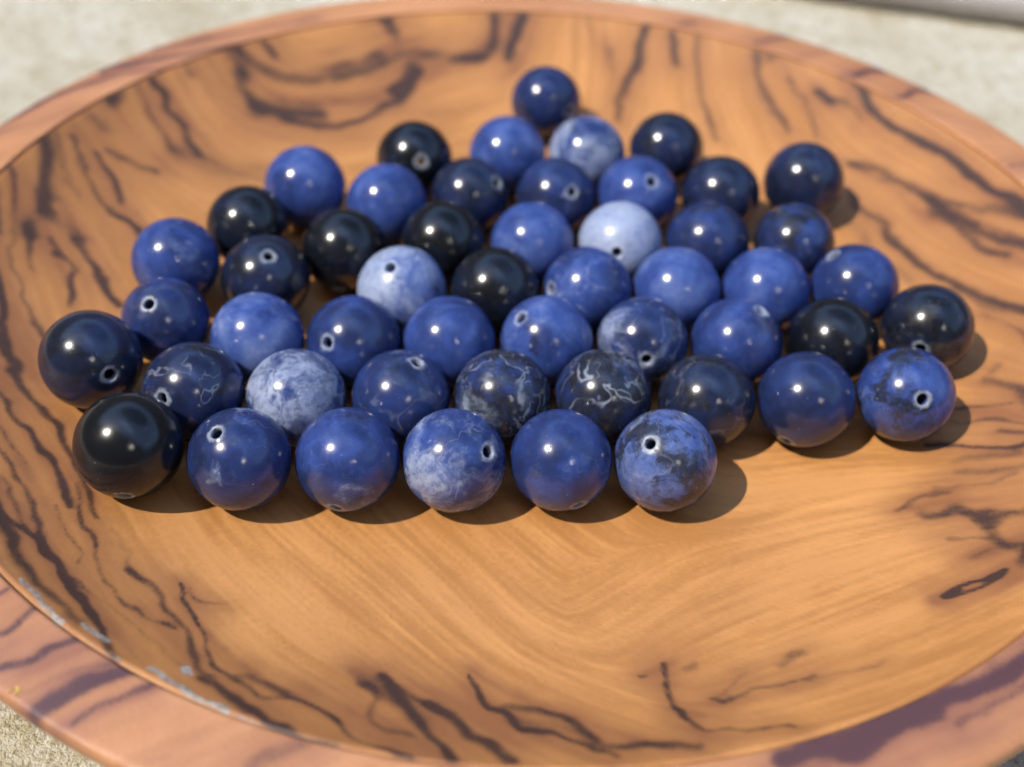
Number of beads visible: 51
